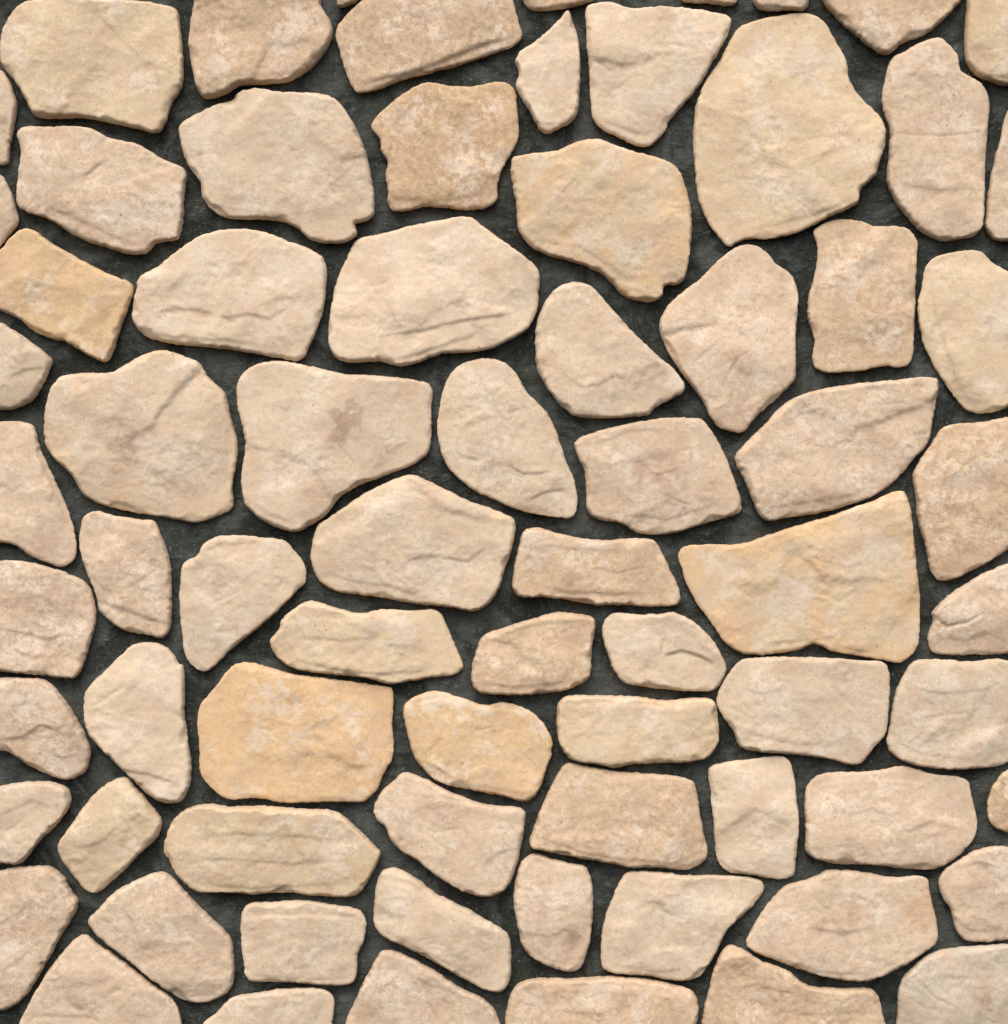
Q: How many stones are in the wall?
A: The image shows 74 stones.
